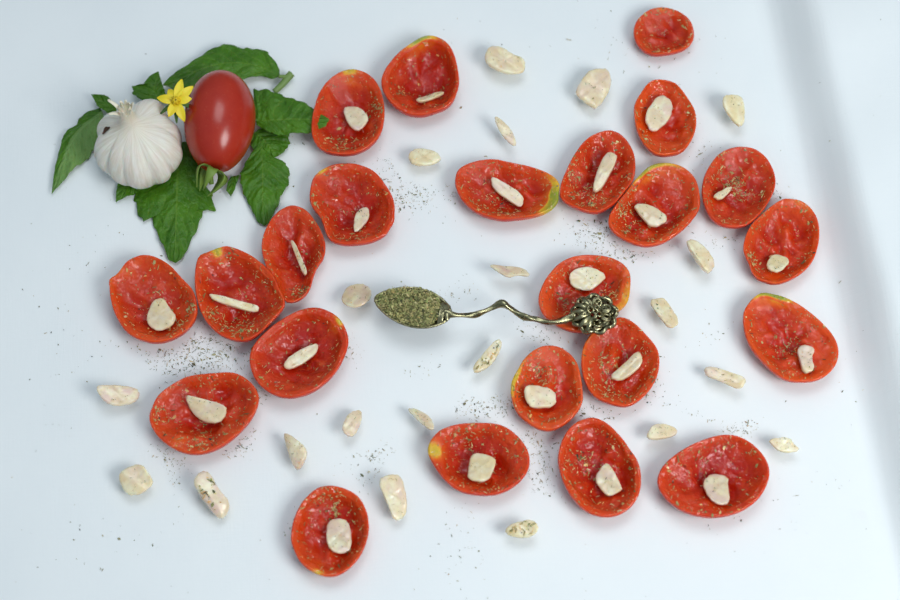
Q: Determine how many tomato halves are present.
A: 23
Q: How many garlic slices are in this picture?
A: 43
